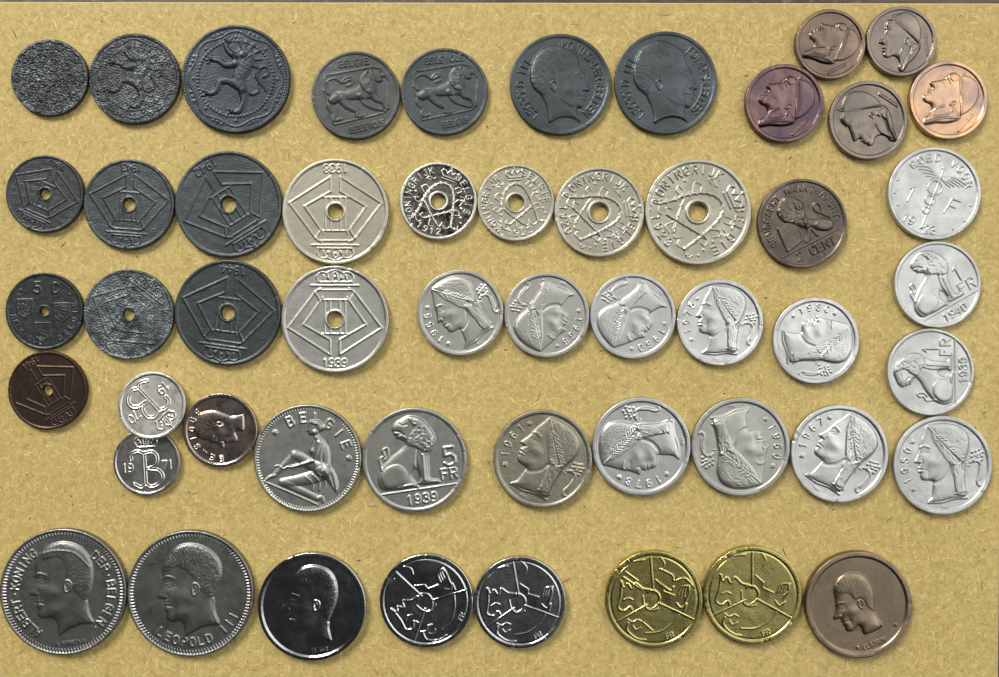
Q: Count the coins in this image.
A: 52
